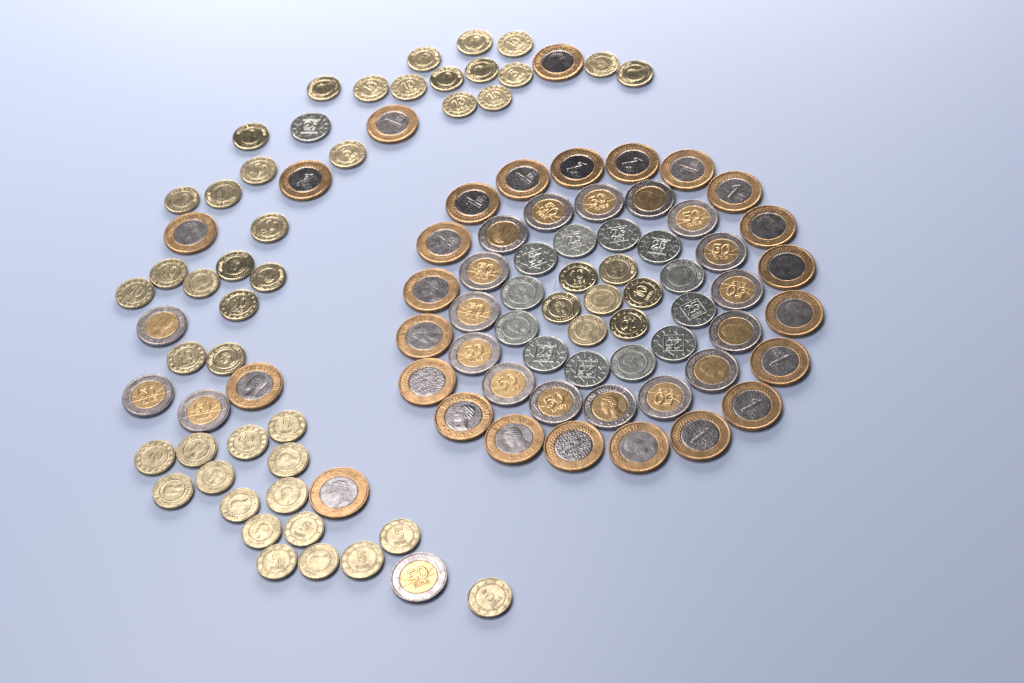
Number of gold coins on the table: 50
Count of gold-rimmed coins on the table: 26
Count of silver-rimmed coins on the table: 20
